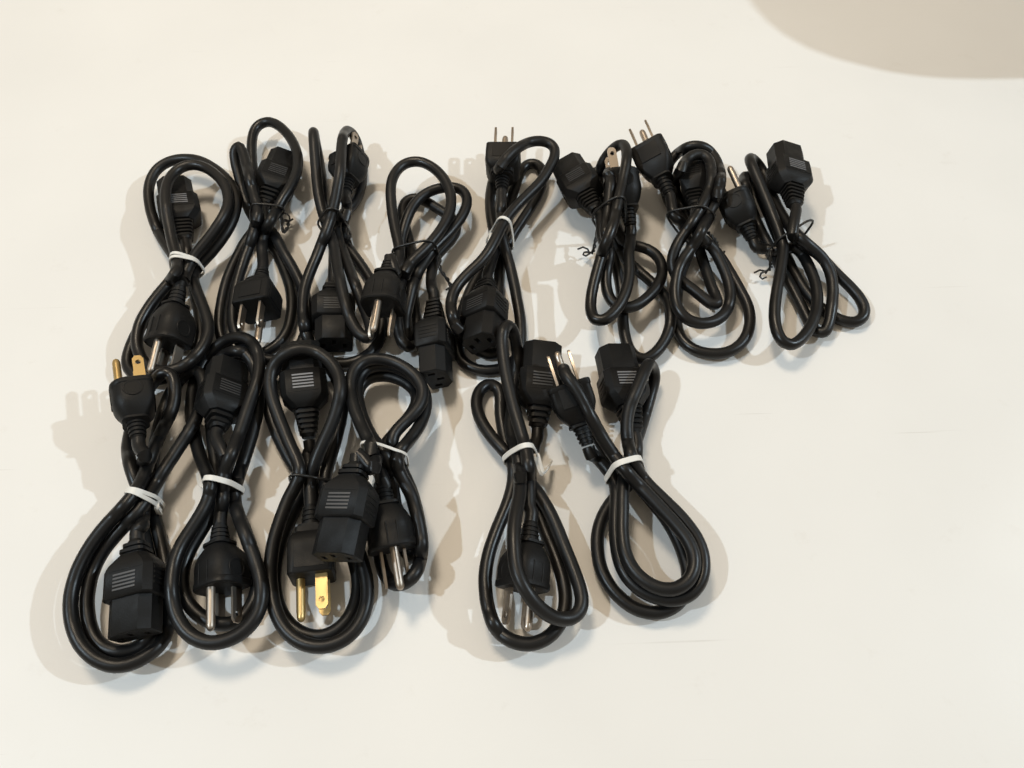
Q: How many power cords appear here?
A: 14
